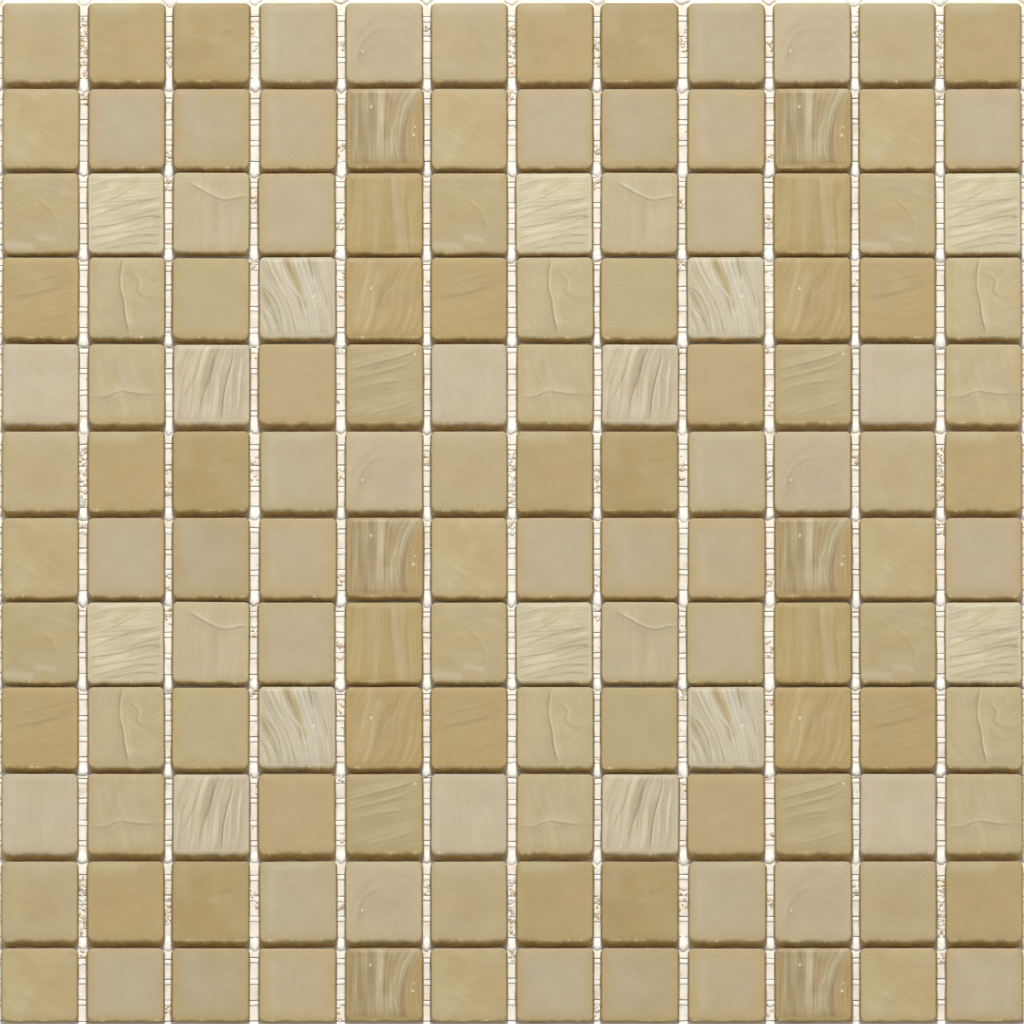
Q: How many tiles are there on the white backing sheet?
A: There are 144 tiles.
